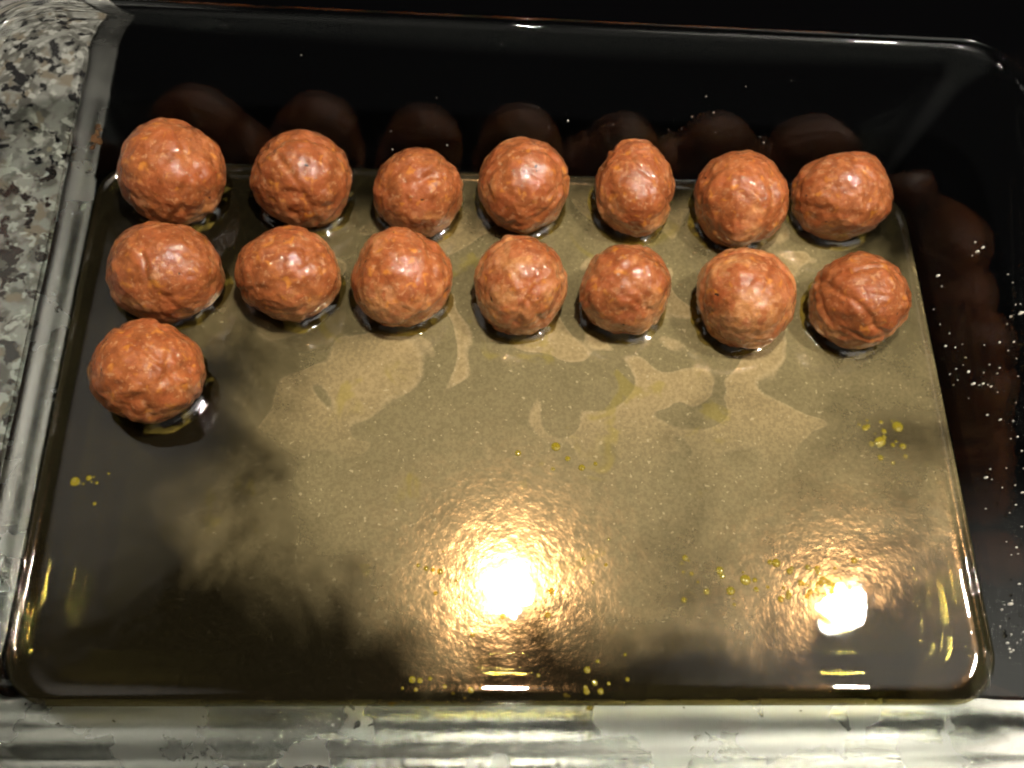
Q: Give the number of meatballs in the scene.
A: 15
